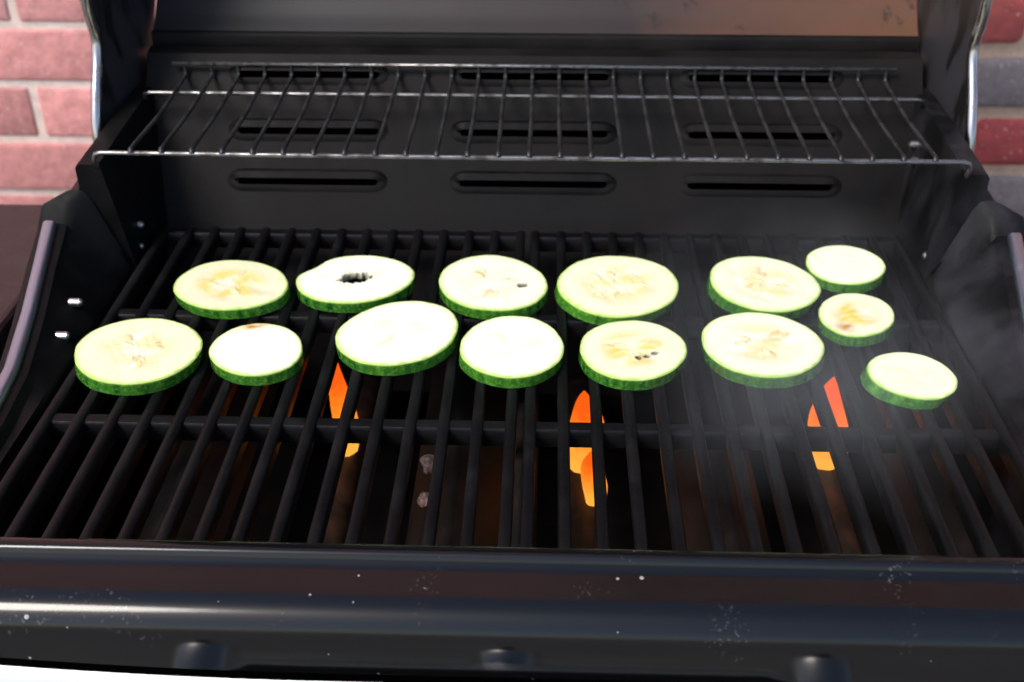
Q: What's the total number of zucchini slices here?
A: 14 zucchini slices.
